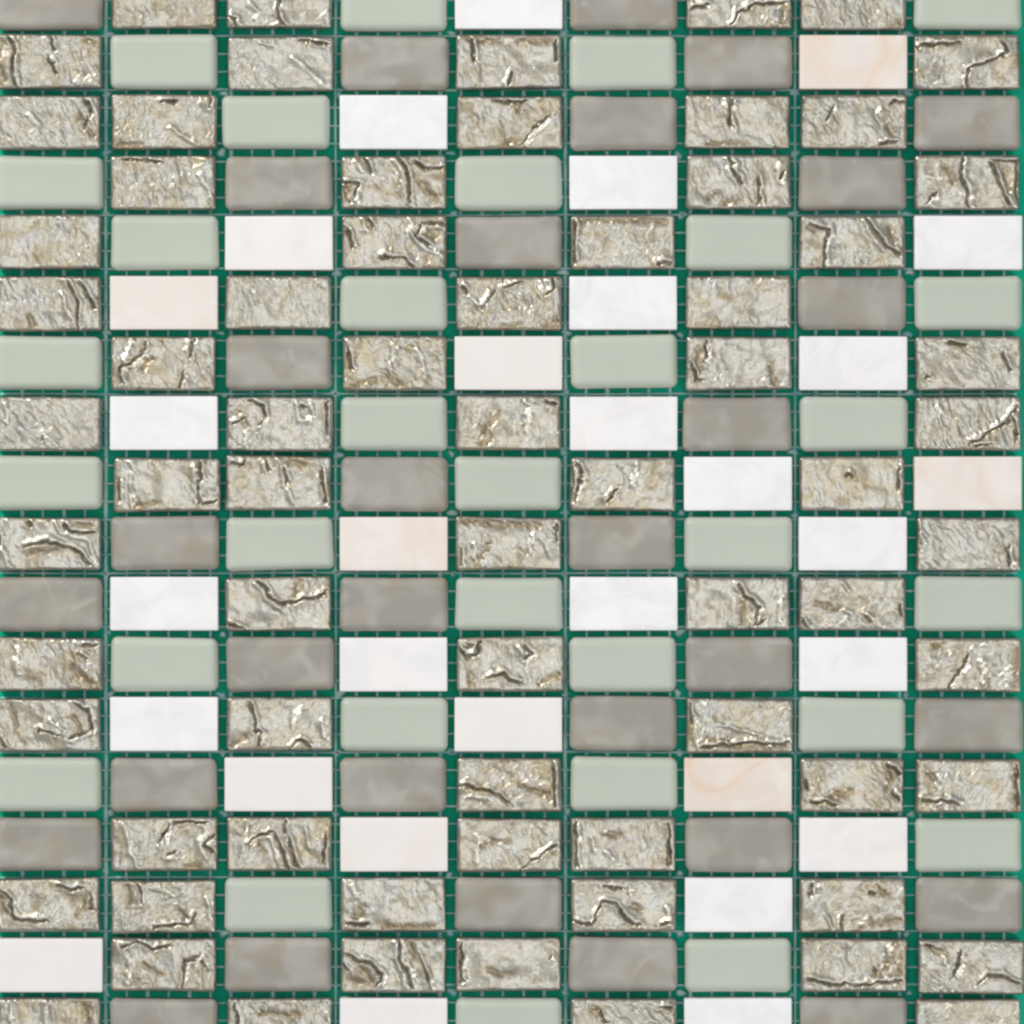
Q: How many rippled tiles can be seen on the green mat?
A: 70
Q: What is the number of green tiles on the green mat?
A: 31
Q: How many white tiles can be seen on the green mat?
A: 30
